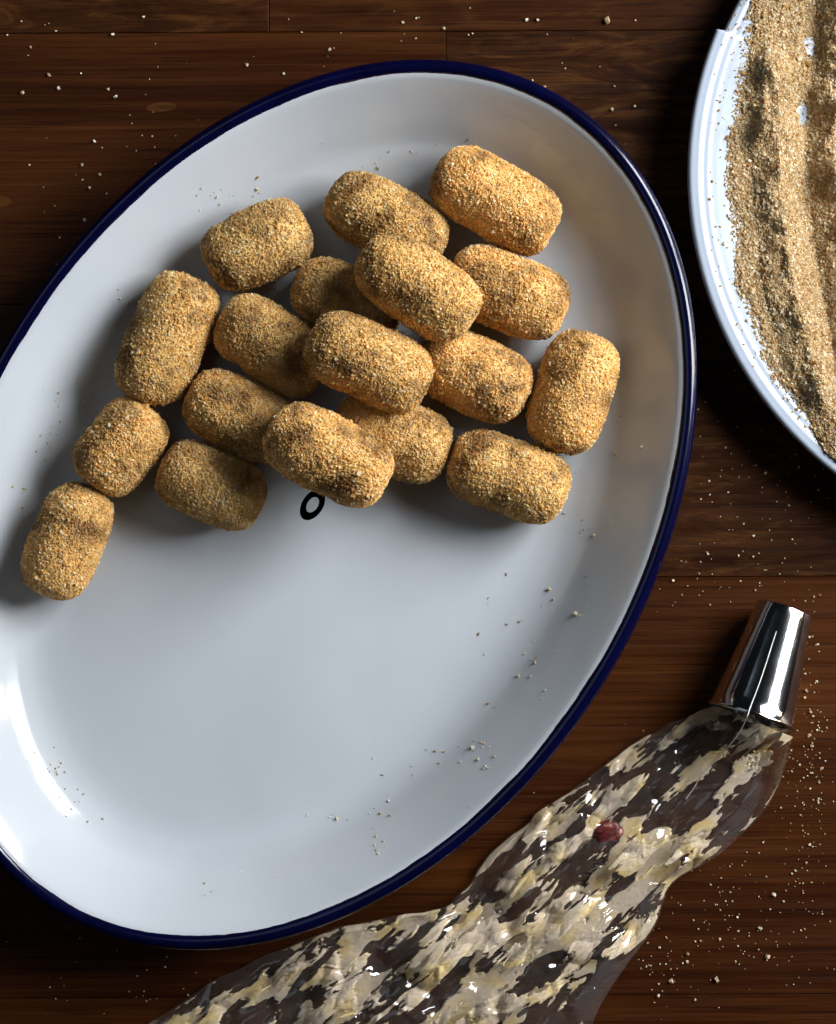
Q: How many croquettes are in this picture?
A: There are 18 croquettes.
